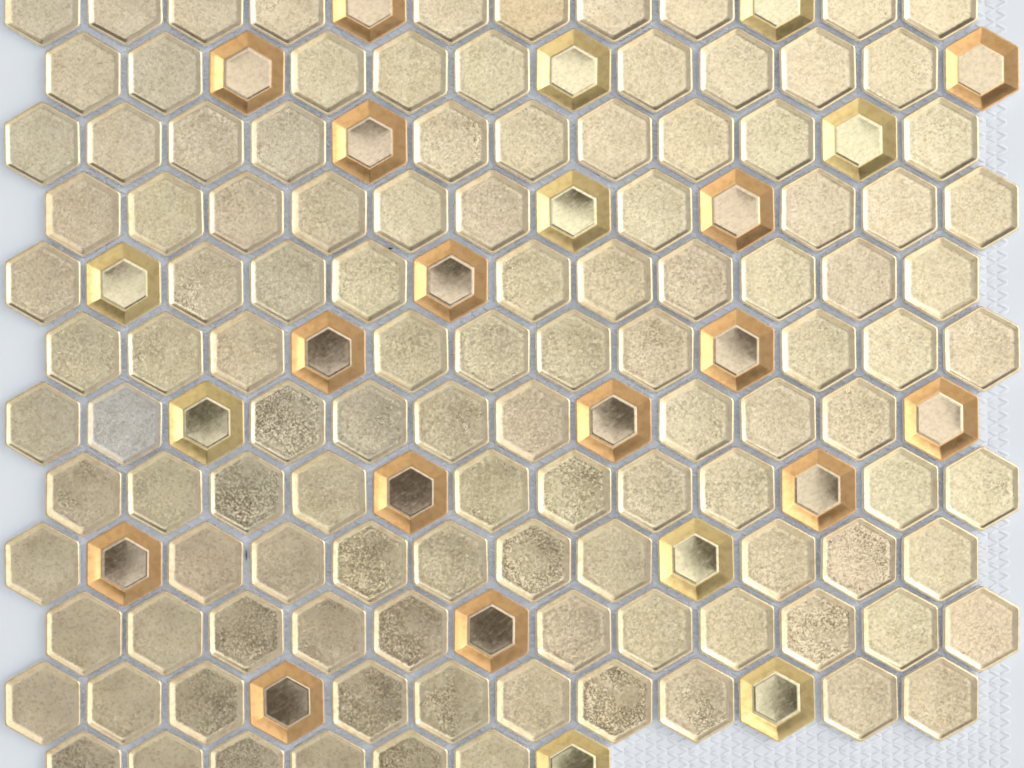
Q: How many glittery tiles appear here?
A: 115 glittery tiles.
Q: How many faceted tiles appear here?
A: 24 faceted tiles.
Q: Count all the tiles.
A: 139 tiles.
